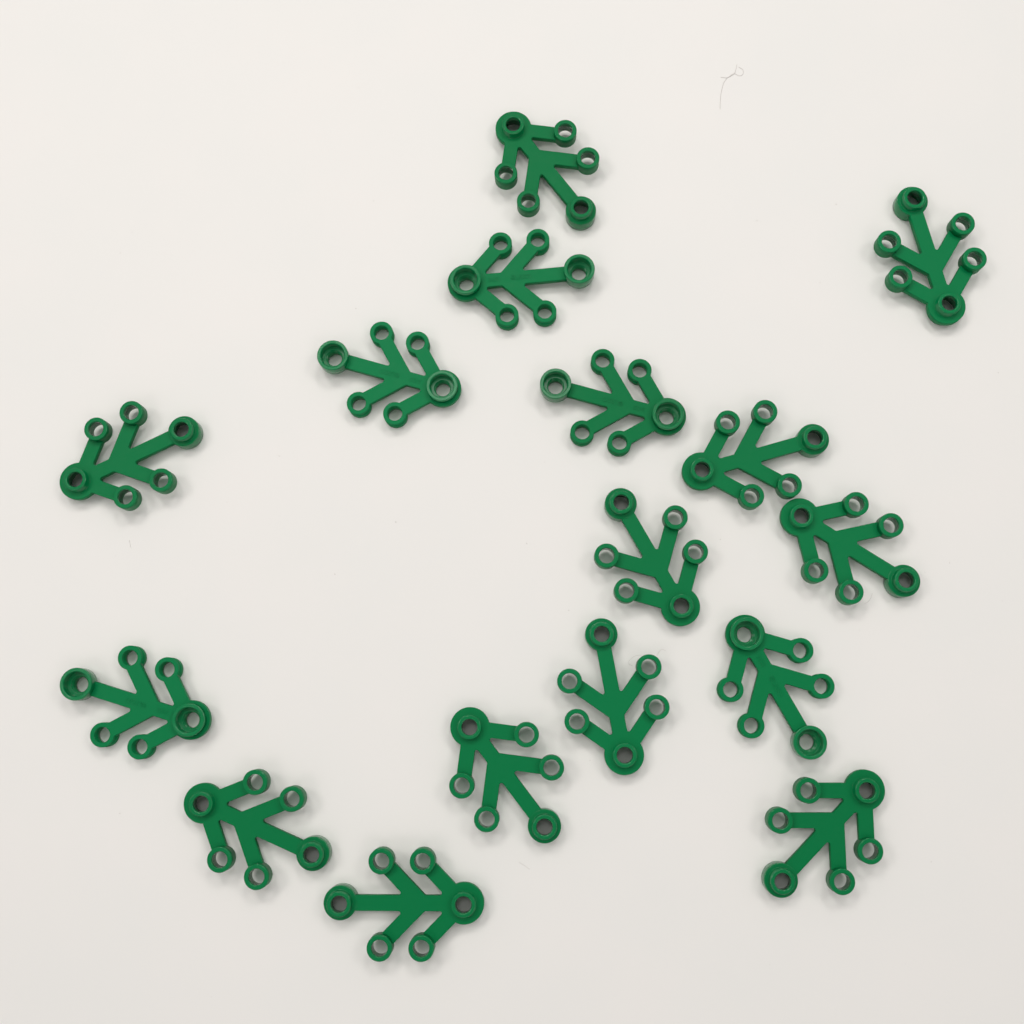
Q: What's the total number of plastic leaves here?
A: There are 16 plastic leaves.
